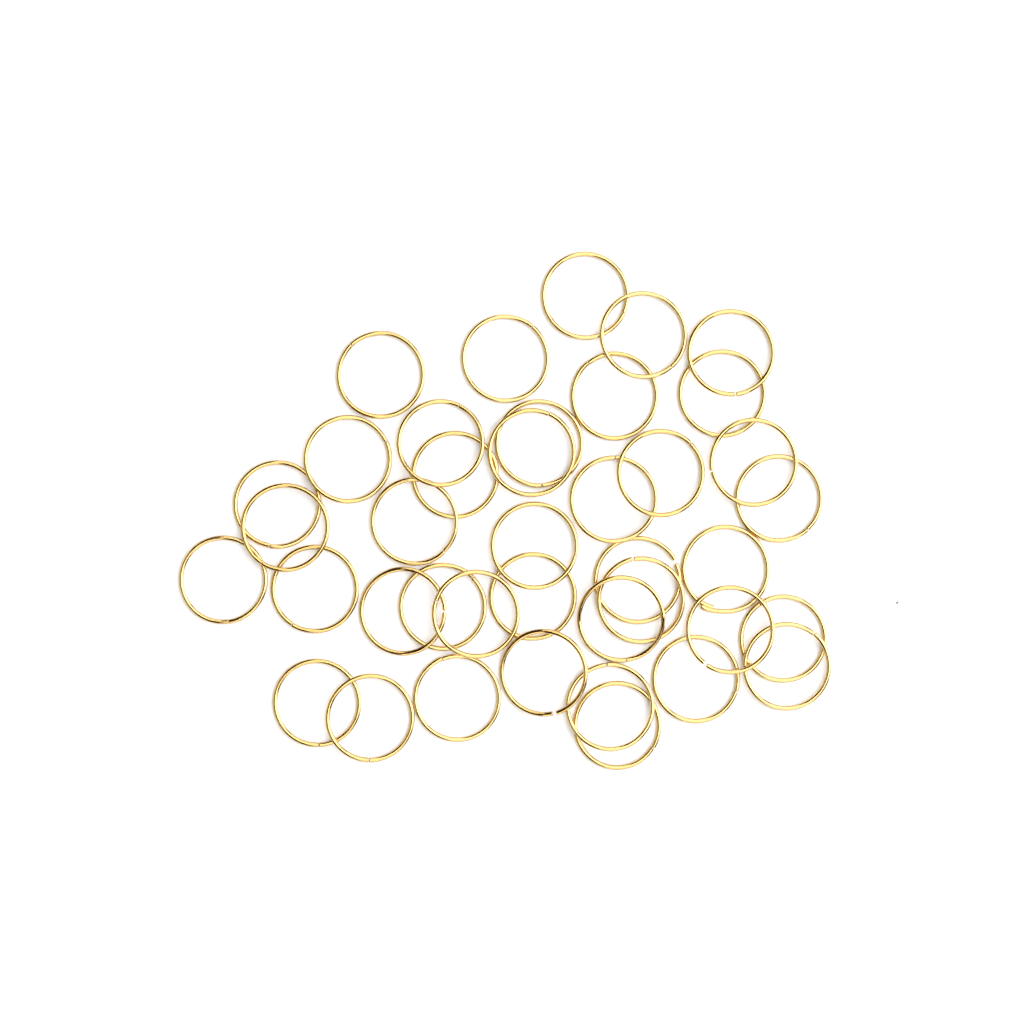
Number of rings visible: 40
